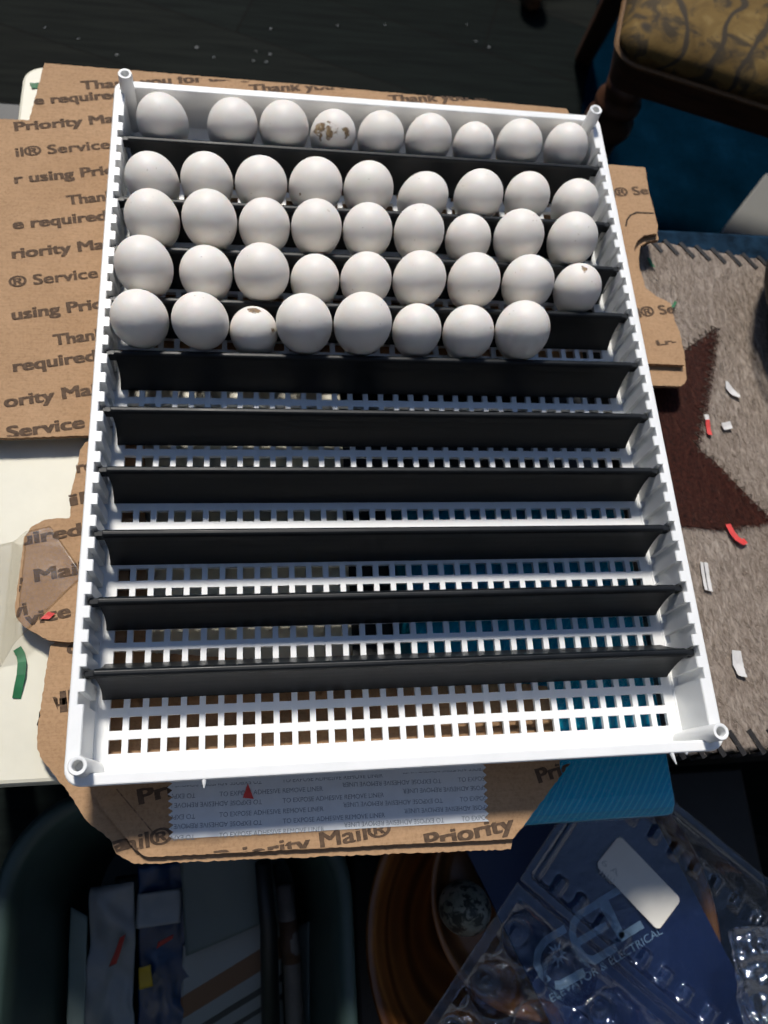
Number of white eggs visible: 44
